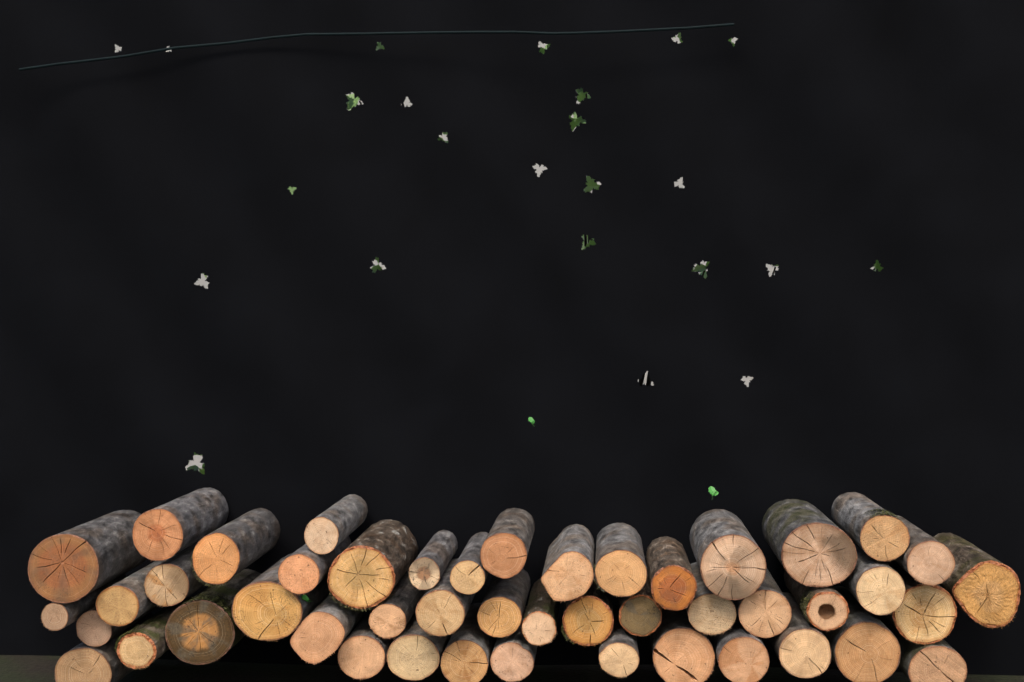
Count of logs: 47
